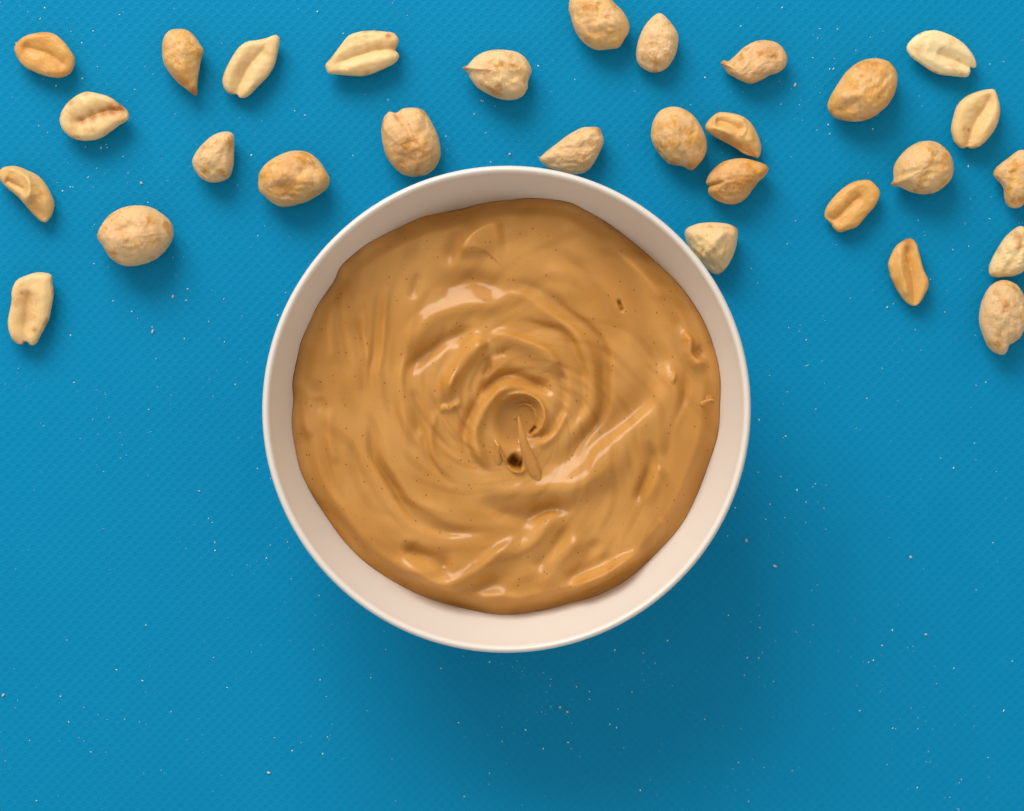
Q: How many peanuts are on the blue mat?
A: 29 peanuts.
